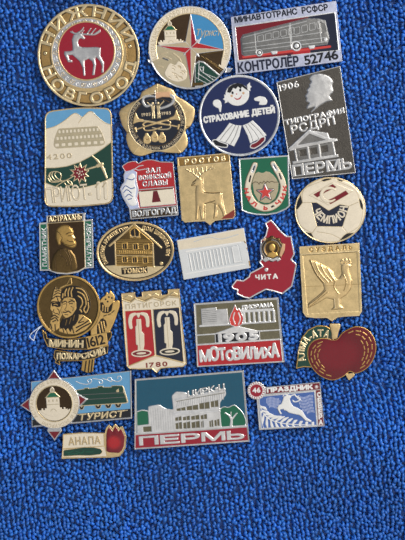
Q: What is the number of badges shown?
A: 24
